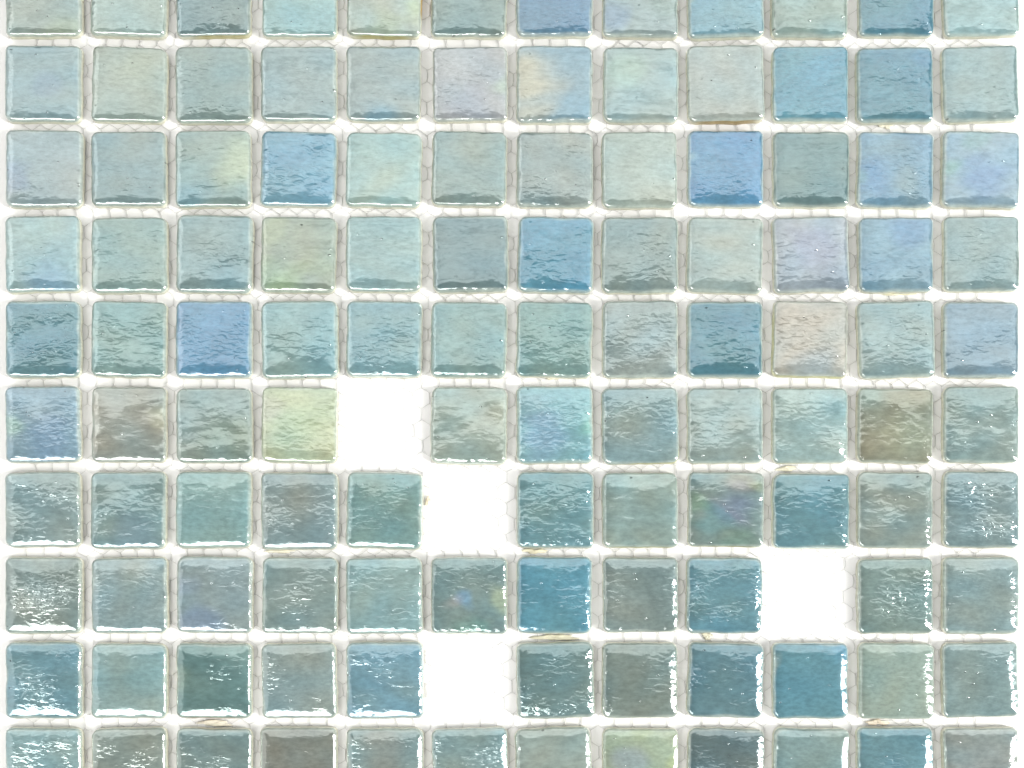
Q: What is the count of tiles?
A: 116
